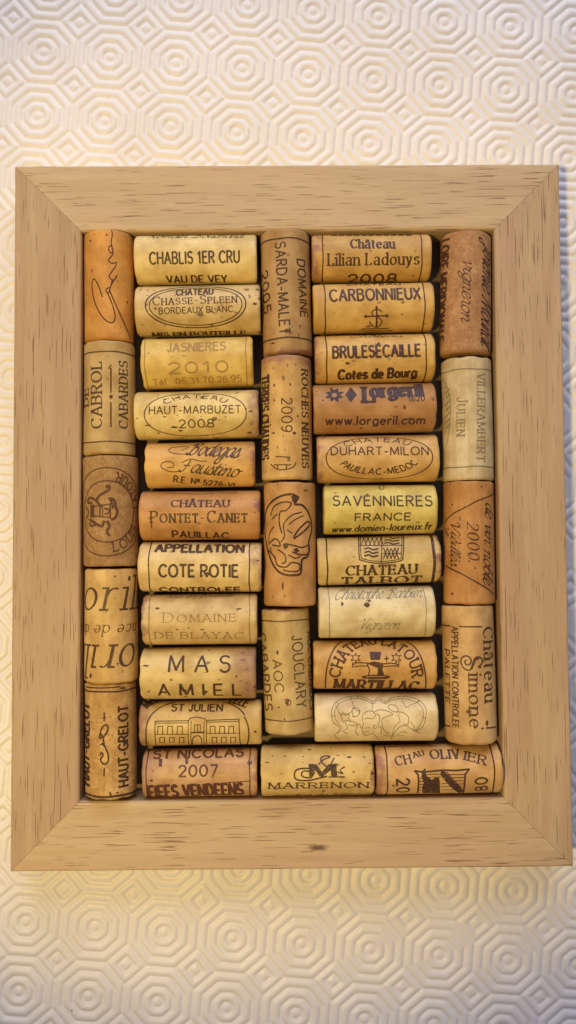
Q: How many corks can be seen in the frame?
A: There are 36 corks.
